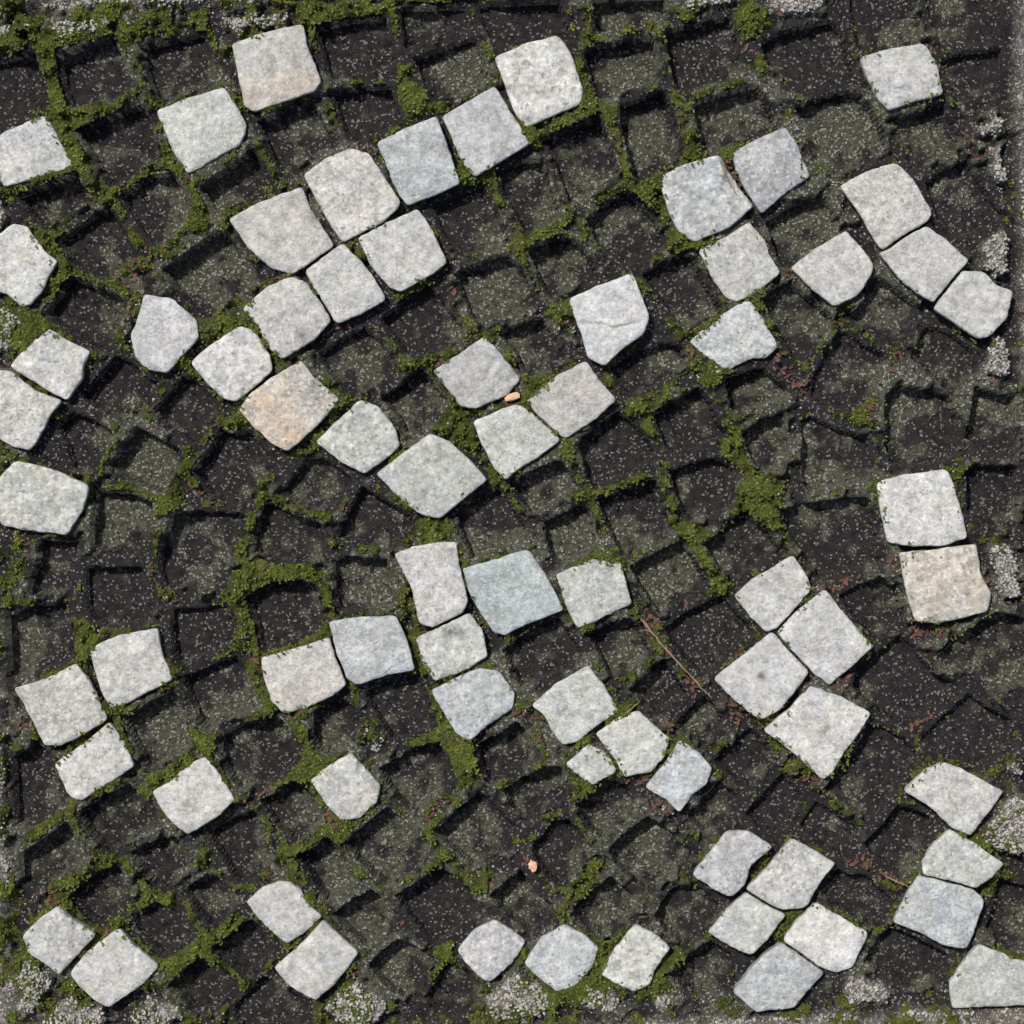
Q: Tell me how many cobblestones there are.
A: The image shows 71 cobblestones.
